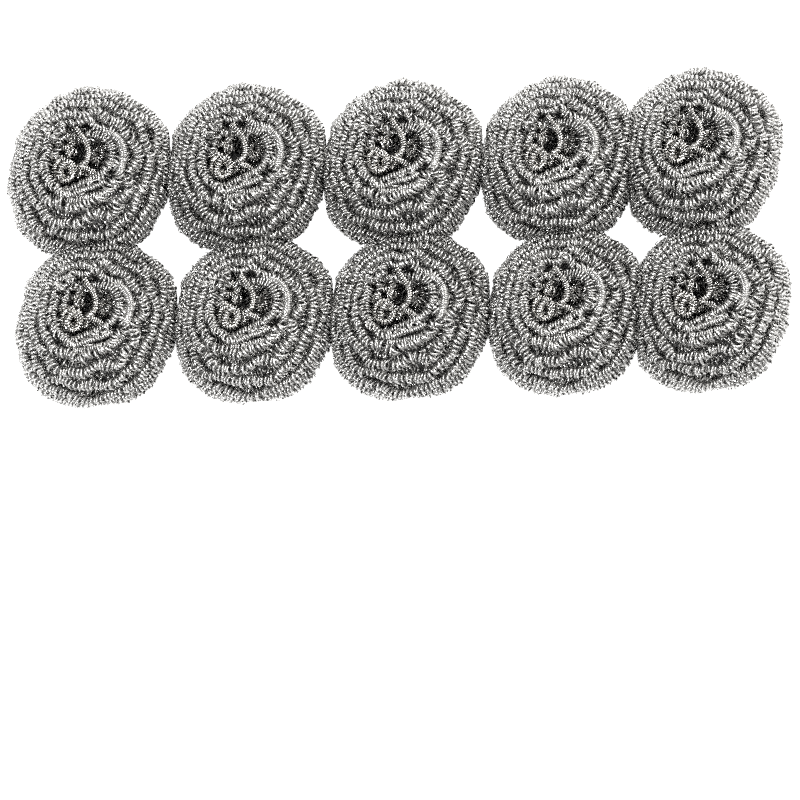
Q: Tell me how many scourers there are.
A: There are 10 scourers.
